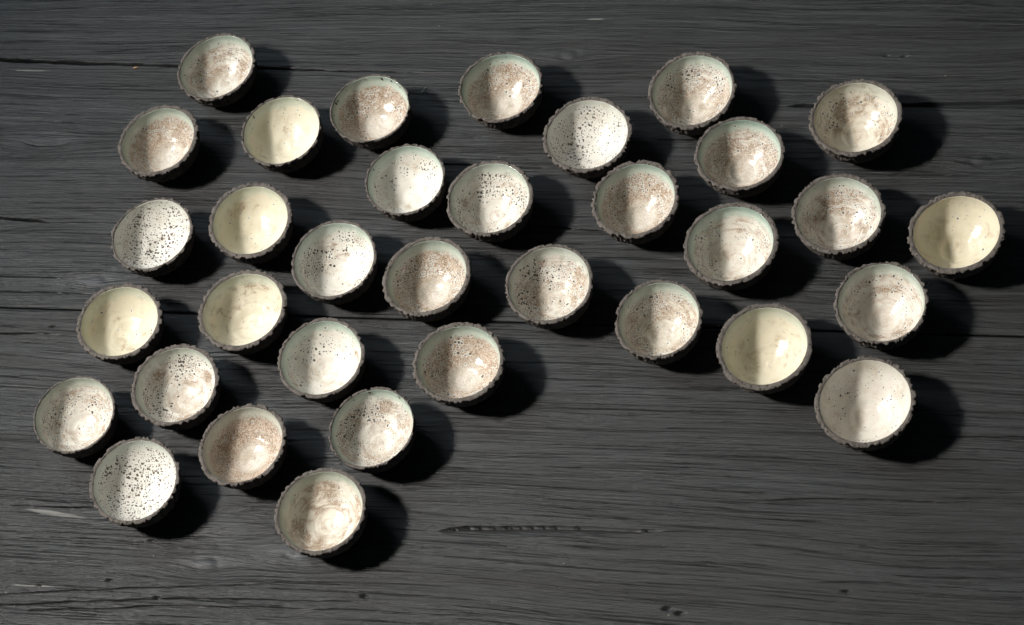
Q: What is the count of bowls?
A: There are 34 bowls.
